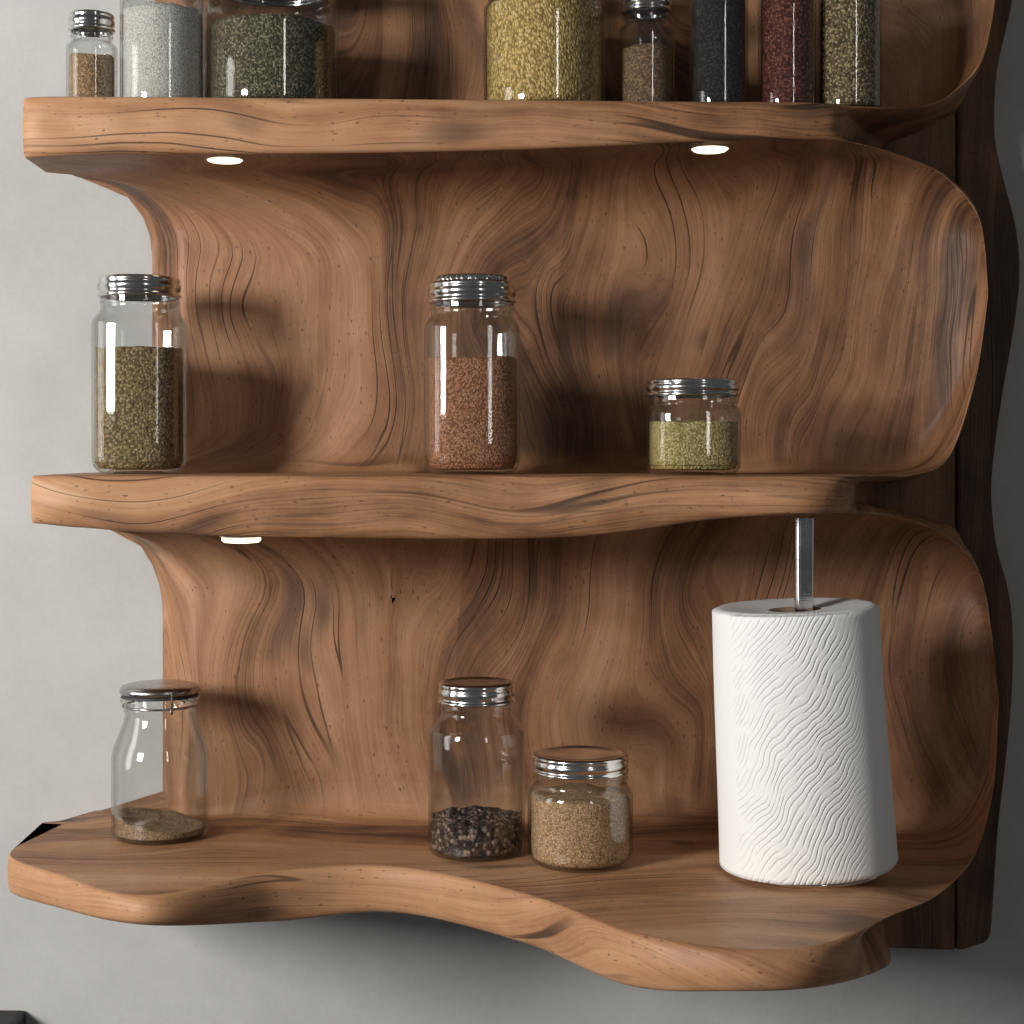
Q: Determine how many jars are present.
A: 14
